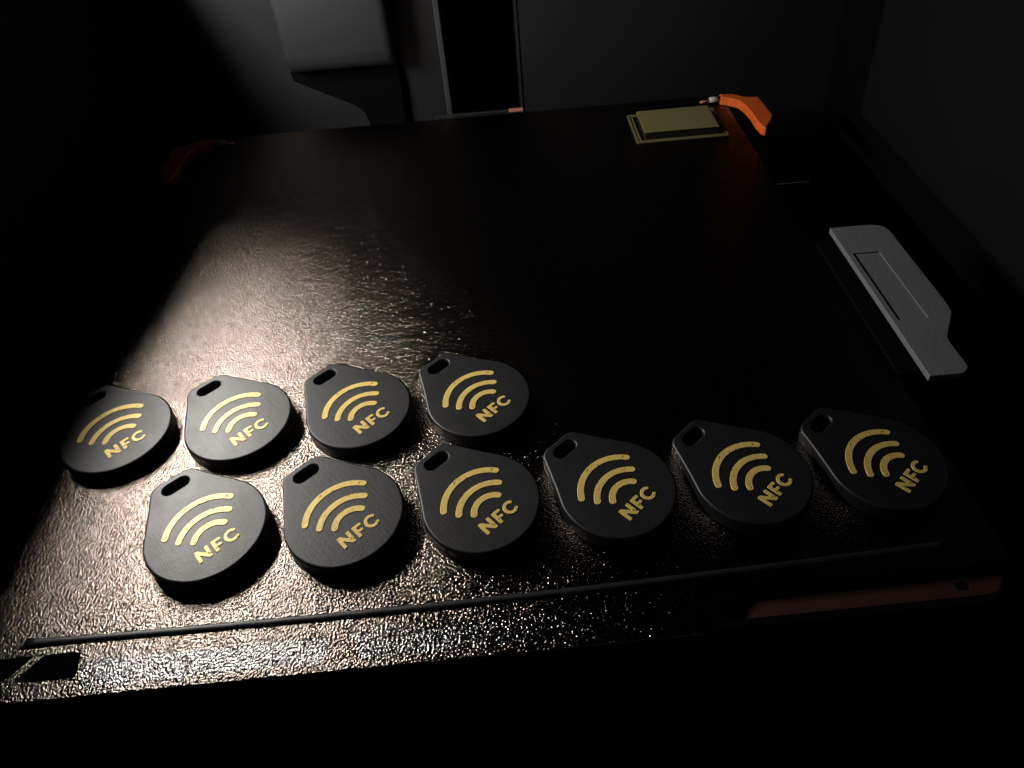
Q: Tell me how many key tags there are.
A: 10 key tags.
